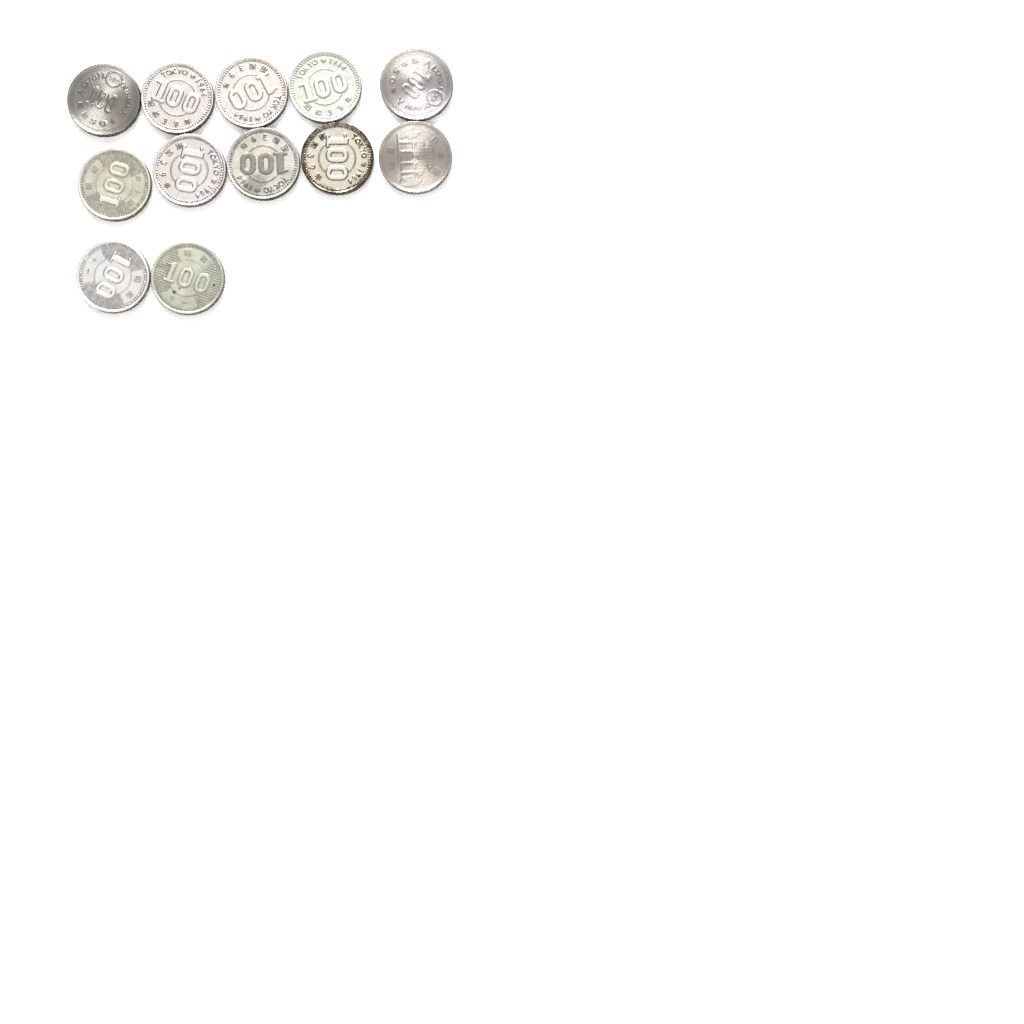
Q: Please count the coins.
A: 12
